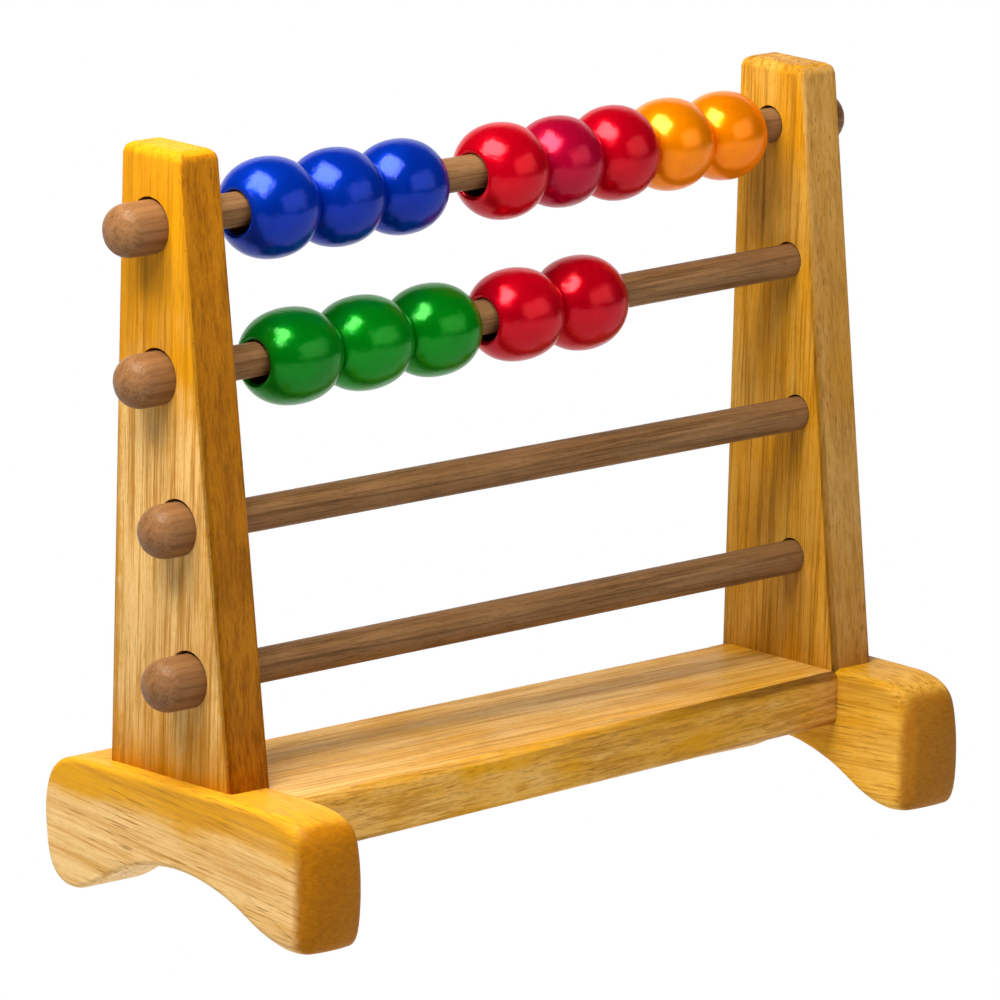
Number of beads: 13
